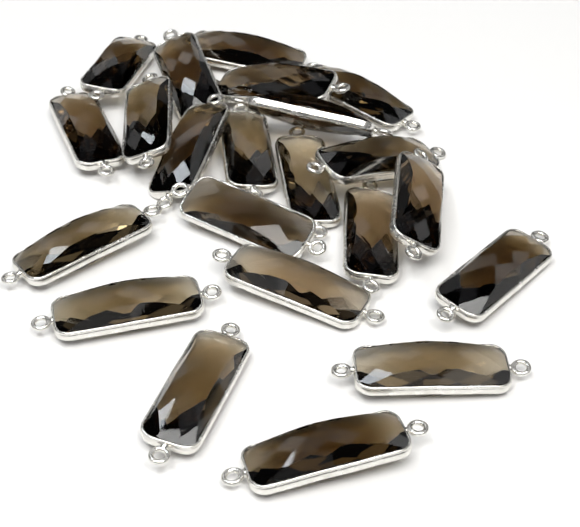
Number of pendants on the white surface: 22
